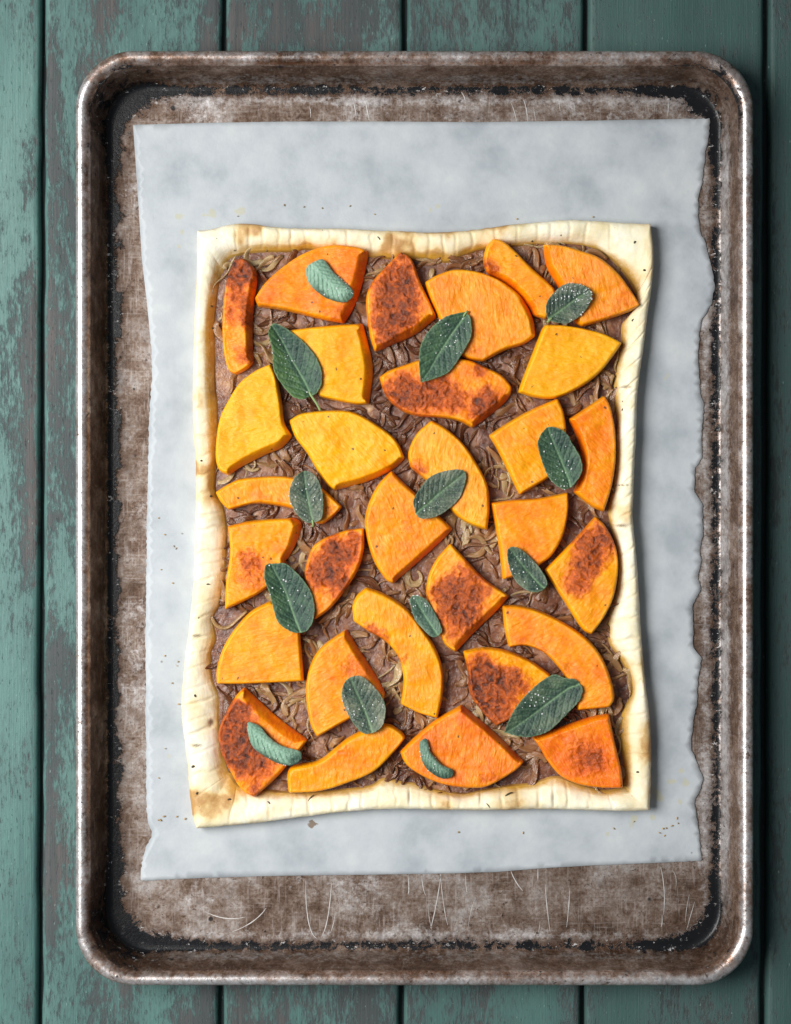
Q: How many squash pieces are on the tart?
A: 30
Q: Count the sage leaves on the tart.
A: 14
